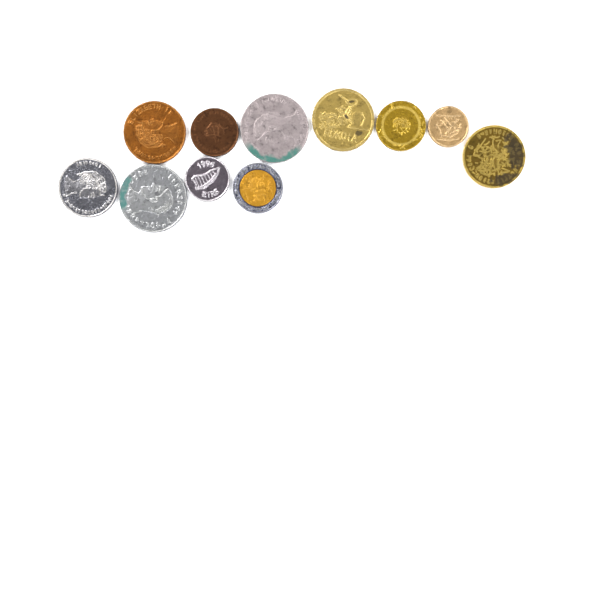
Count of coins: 11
